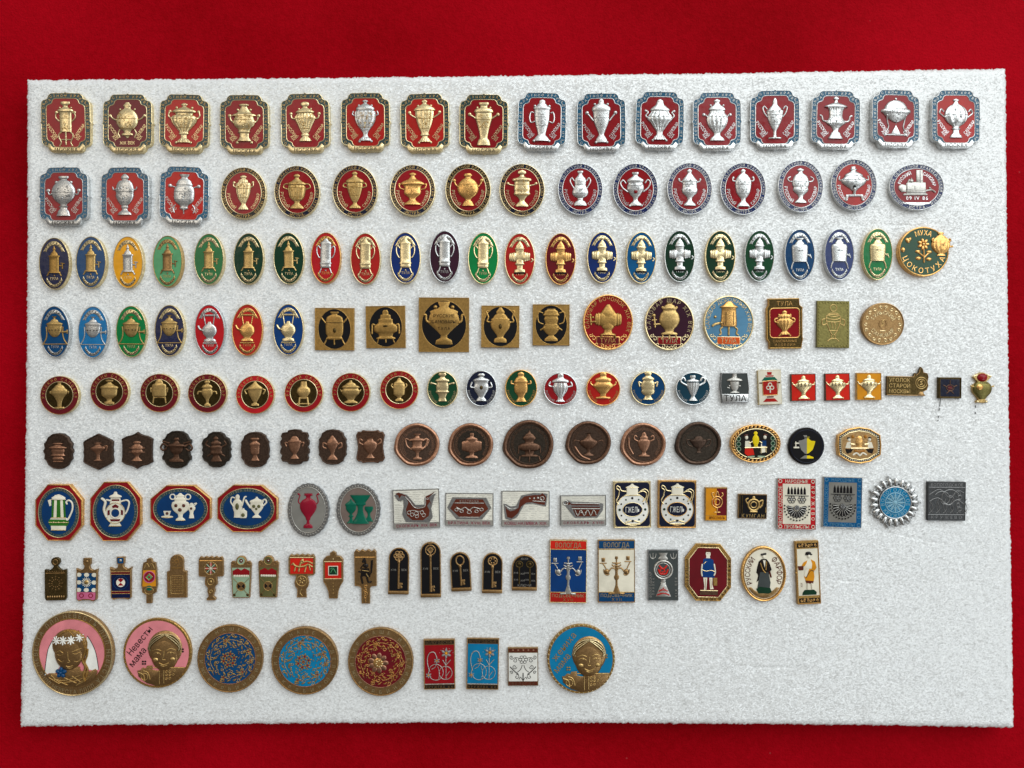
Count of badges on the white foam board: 163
